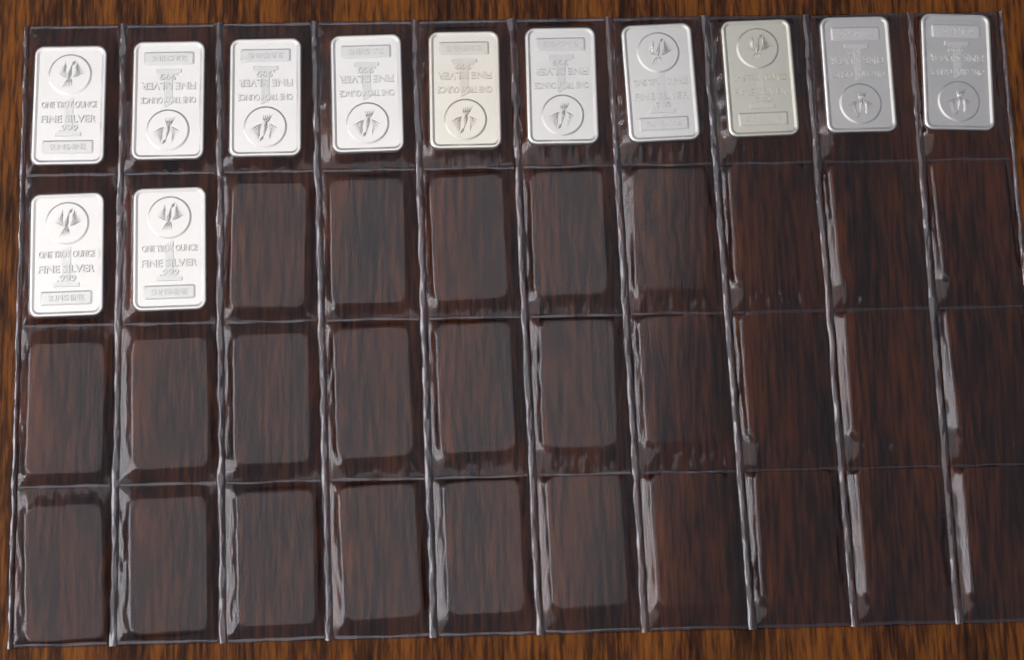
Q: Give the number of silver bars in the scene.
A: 12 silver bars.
